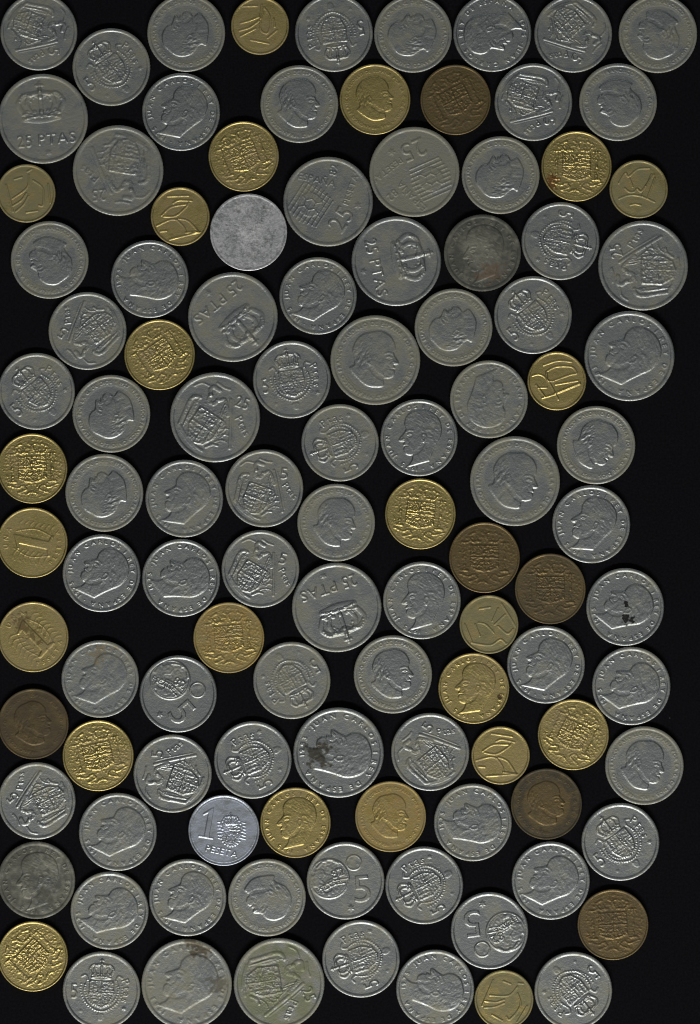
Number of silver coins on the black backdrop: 81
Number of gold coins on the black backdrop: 23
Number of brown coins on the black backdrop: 6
